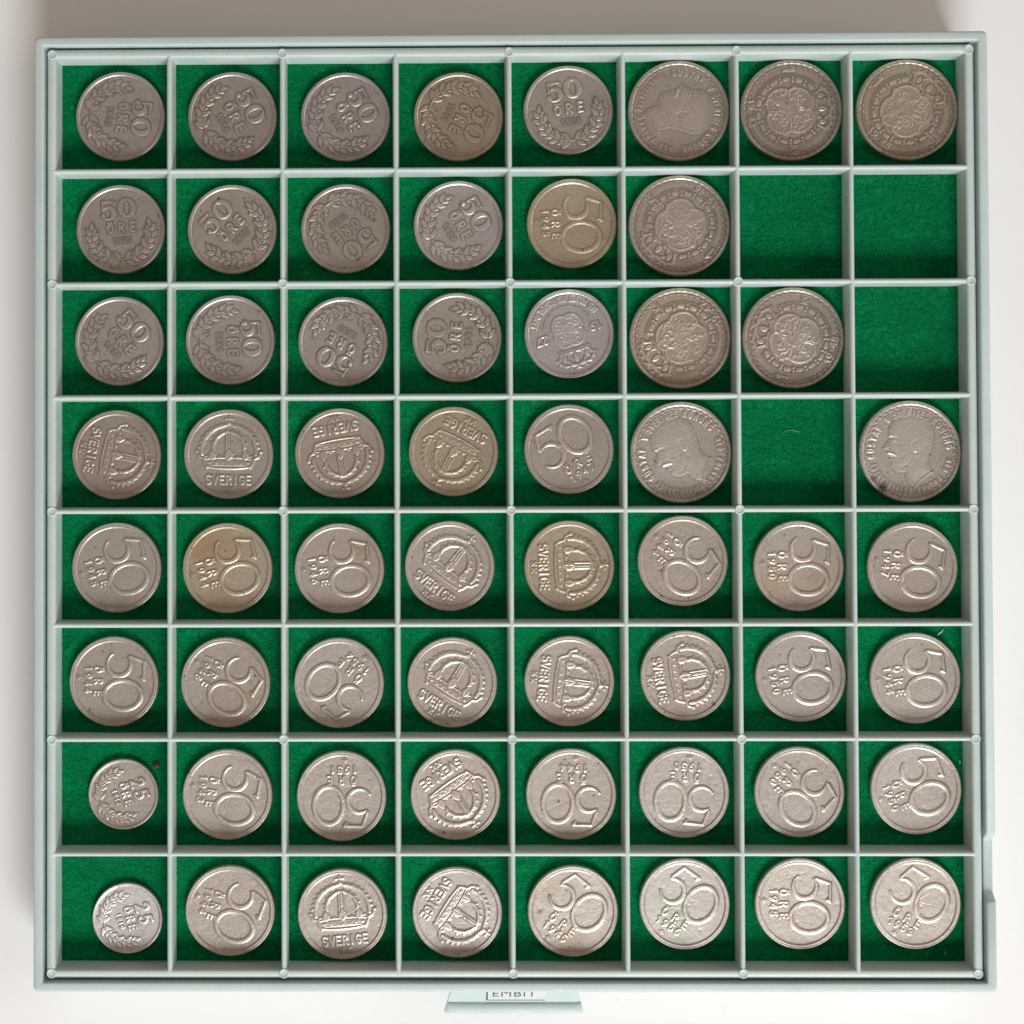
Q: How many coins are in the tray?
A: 60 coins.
